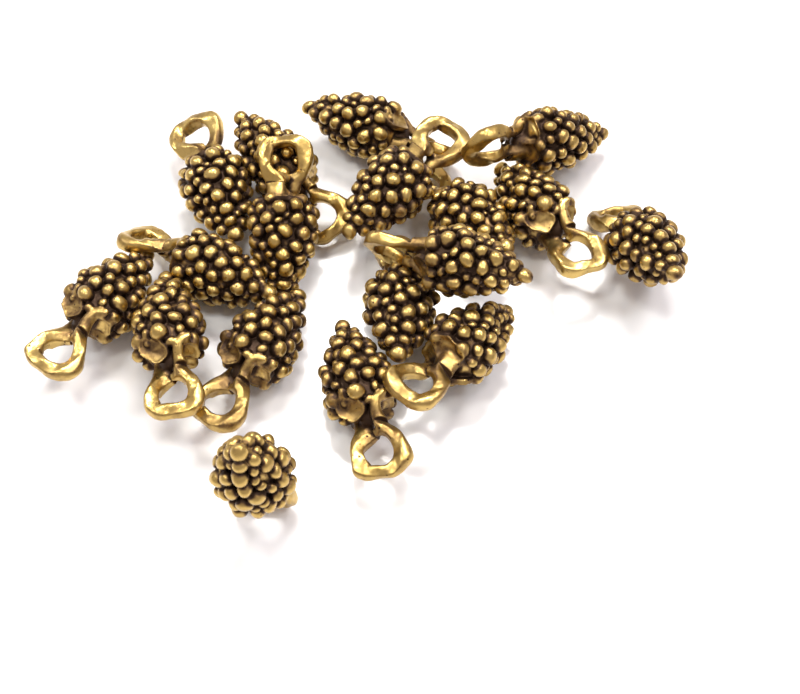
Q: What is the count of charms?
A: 18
